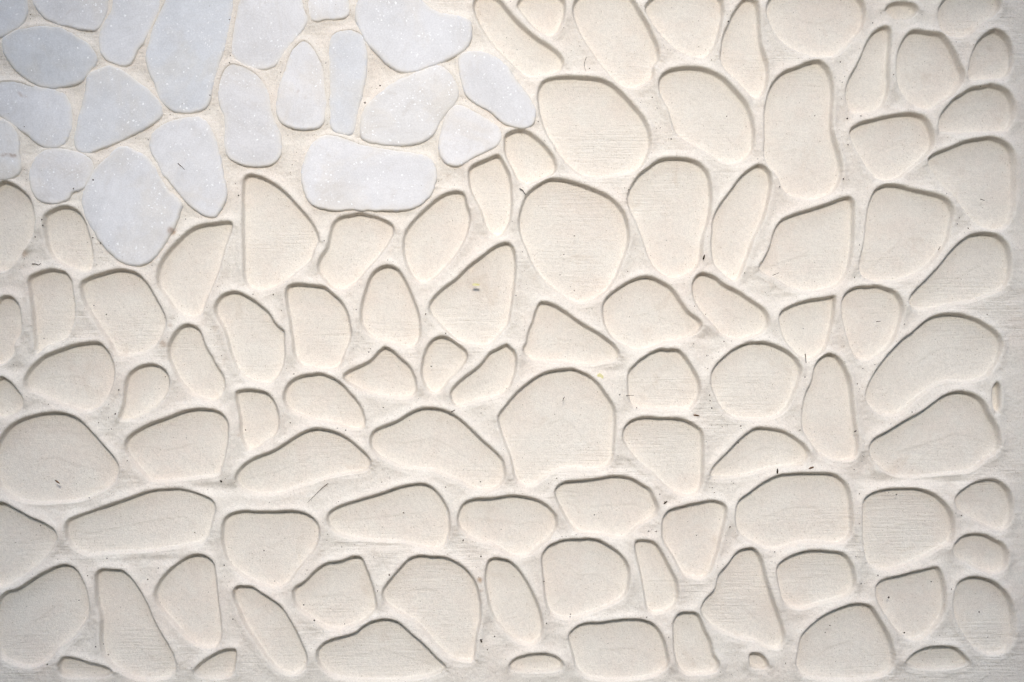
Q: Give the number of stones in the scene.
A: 21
